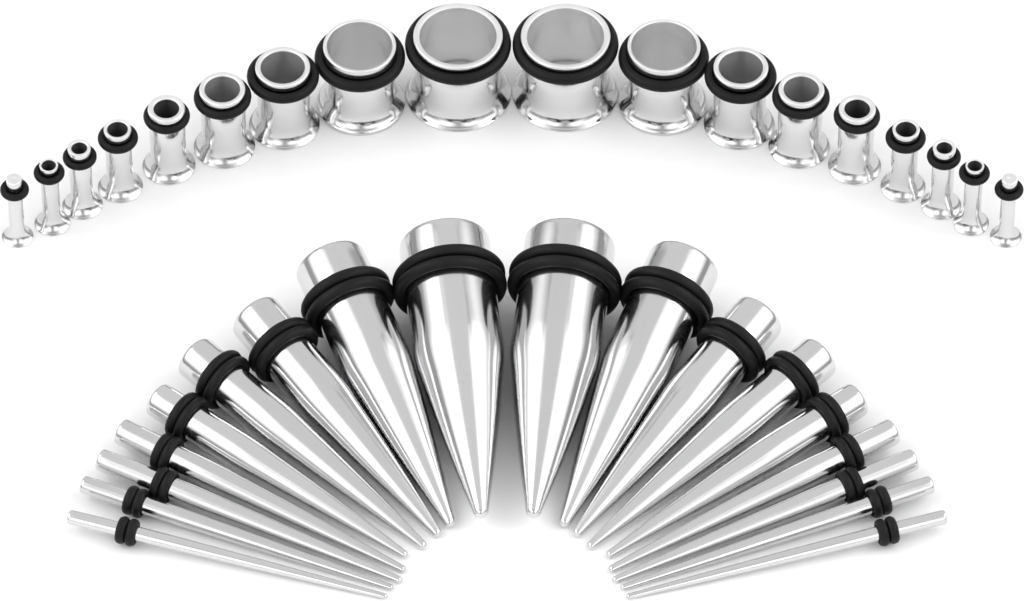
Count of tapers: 18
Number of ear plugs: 18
